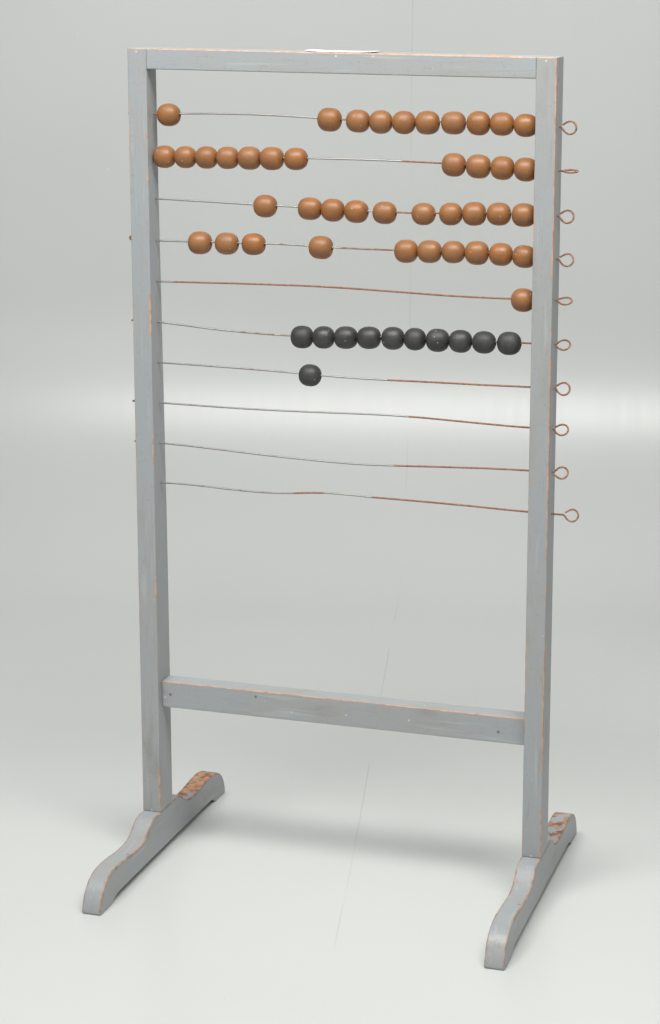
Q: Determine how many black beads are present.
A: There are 11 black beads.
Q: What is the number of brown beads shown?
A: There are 42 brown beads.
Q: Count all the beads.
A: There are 53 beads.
